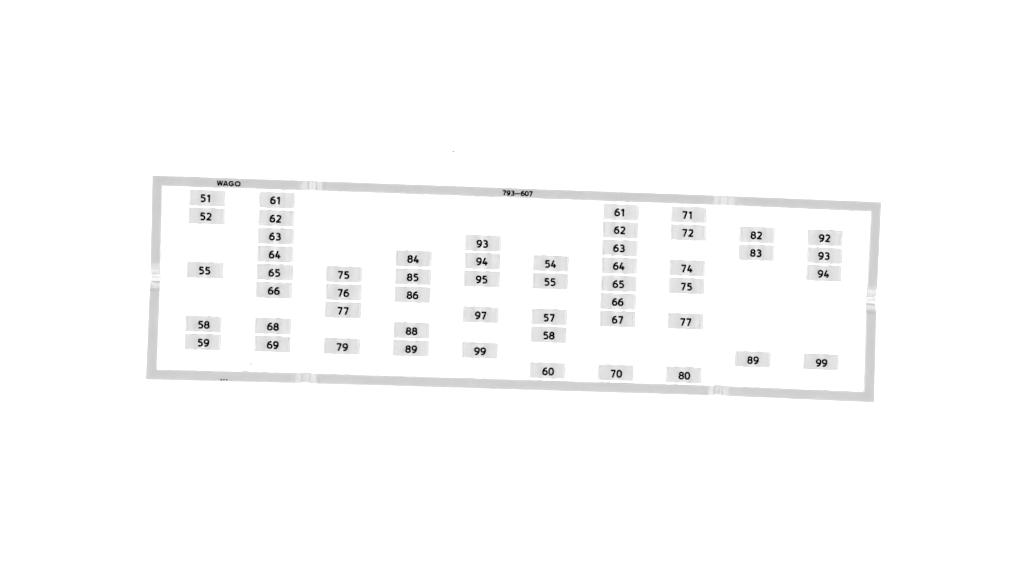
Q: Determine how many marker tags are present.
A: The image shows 53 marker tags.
